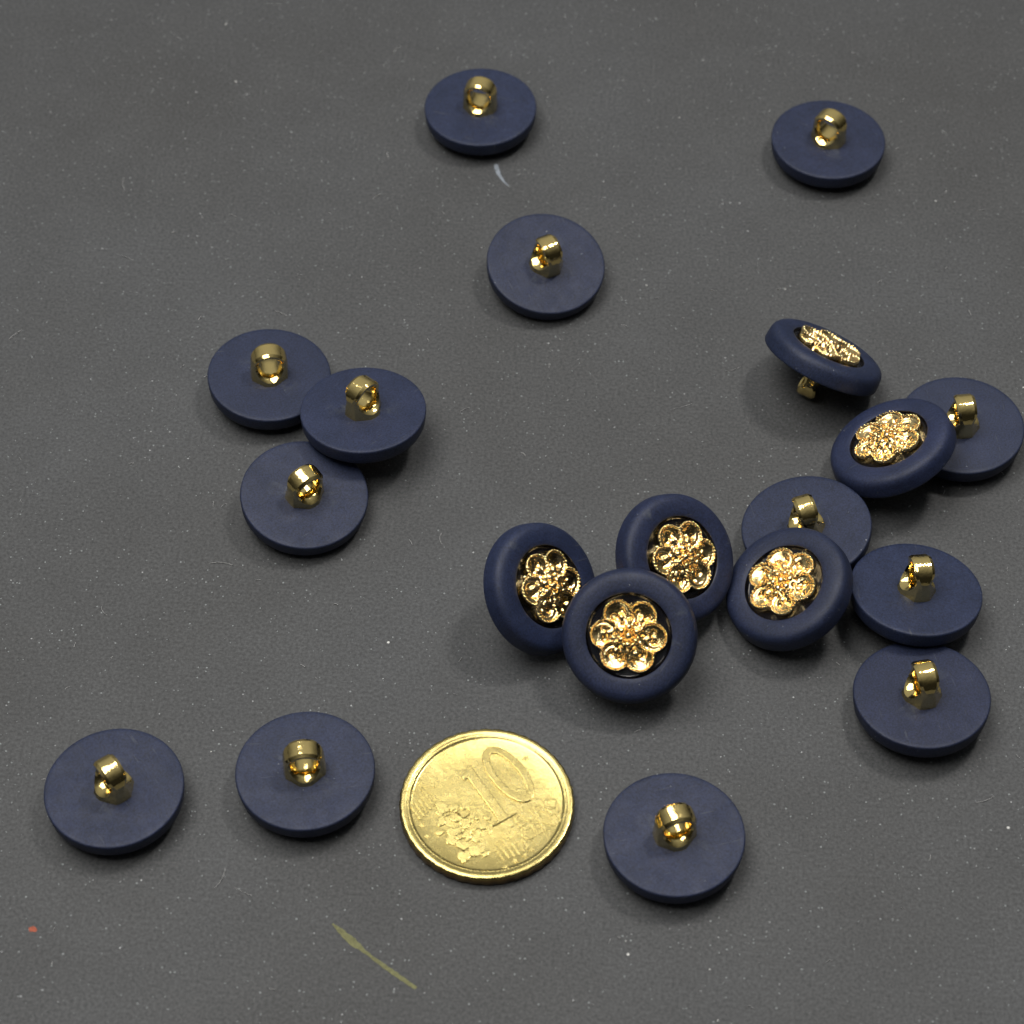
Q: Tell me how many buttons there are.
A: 19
